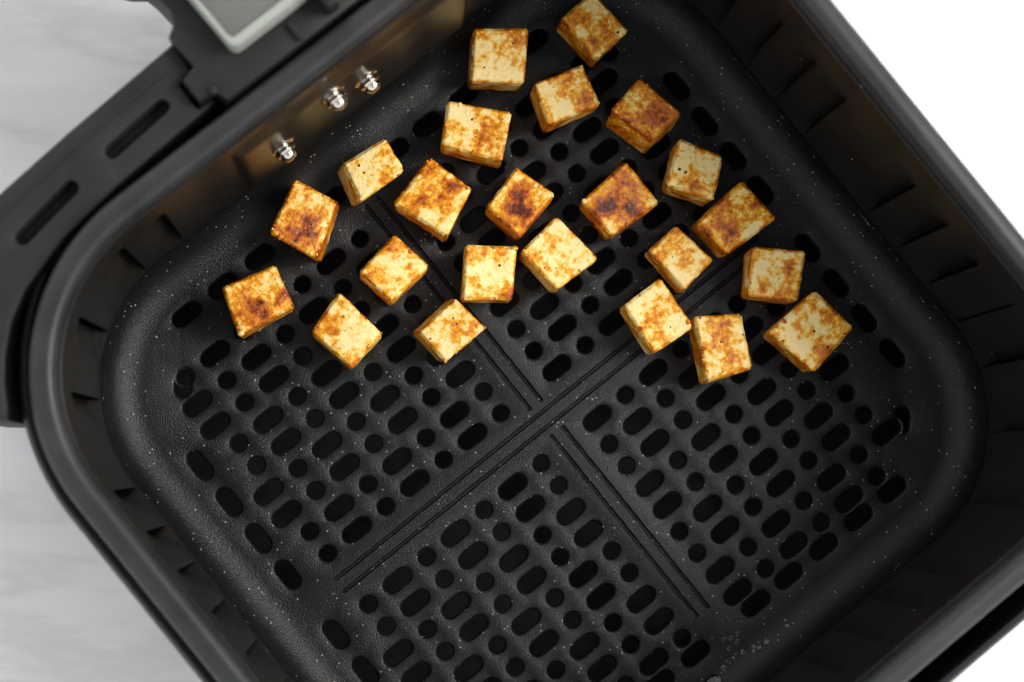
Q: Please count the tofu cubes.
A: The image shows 23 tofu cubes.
